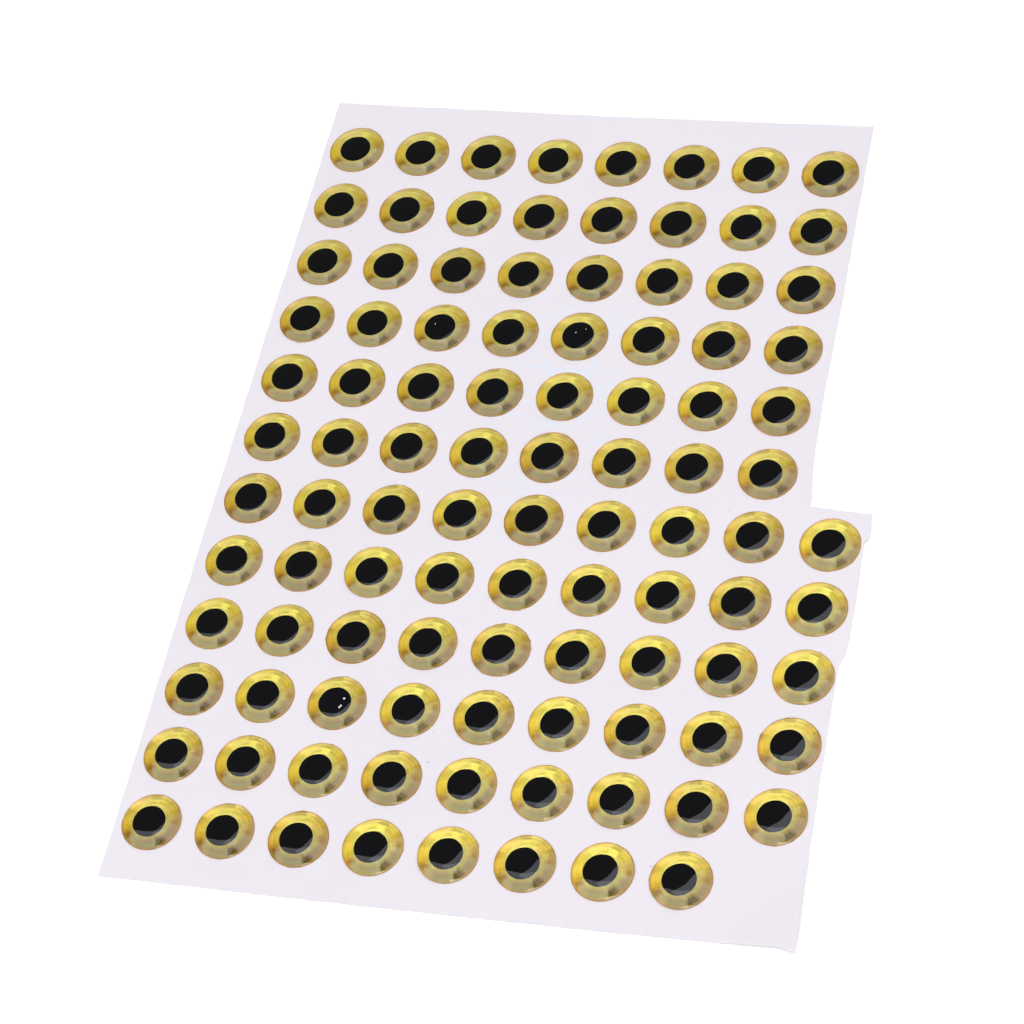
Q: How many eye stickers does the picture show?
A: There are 101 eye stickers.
